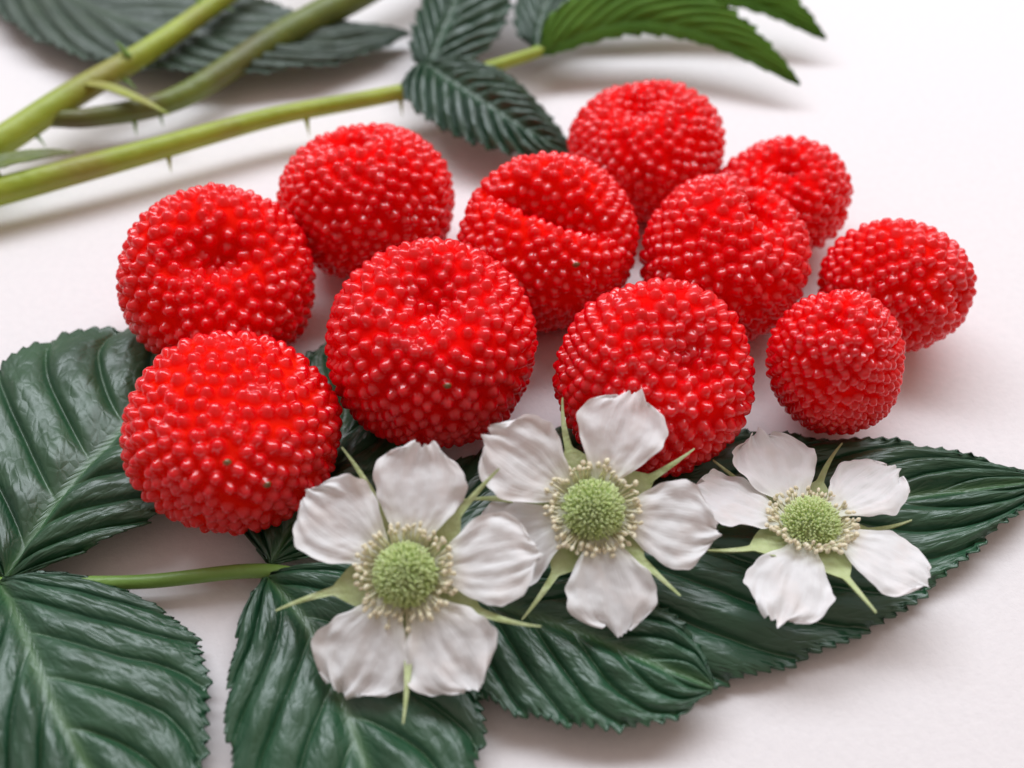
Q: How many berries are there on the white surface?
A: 11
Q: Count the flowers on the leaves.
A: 3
